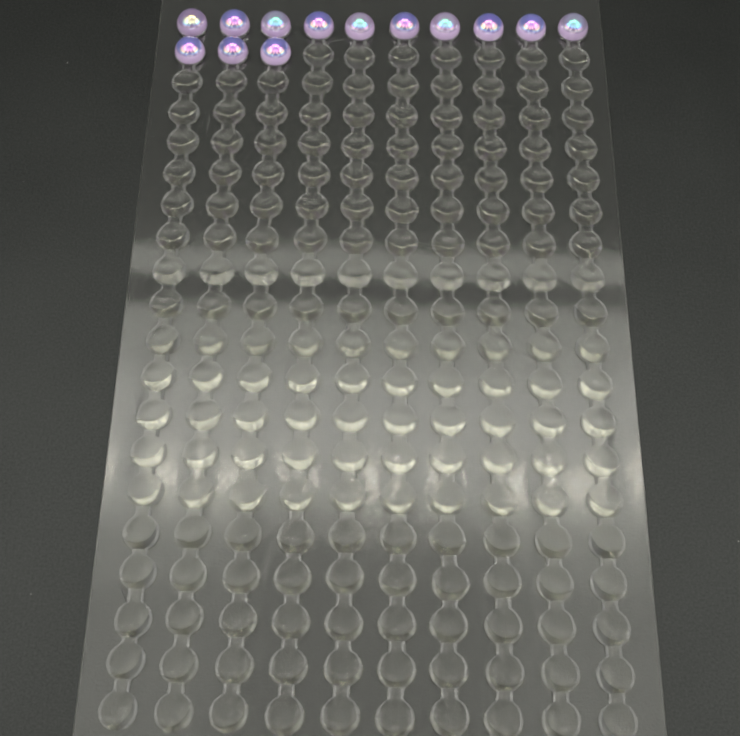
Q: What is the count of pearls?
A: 13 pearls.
